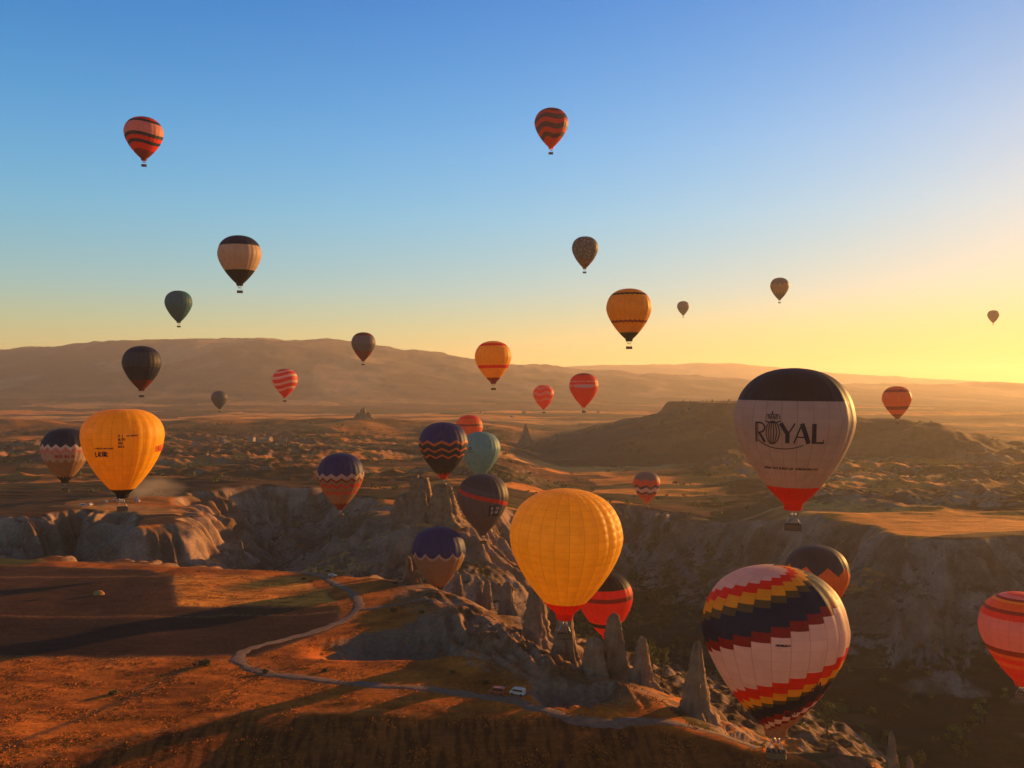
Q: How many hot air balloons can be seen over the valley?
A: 32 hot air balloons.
